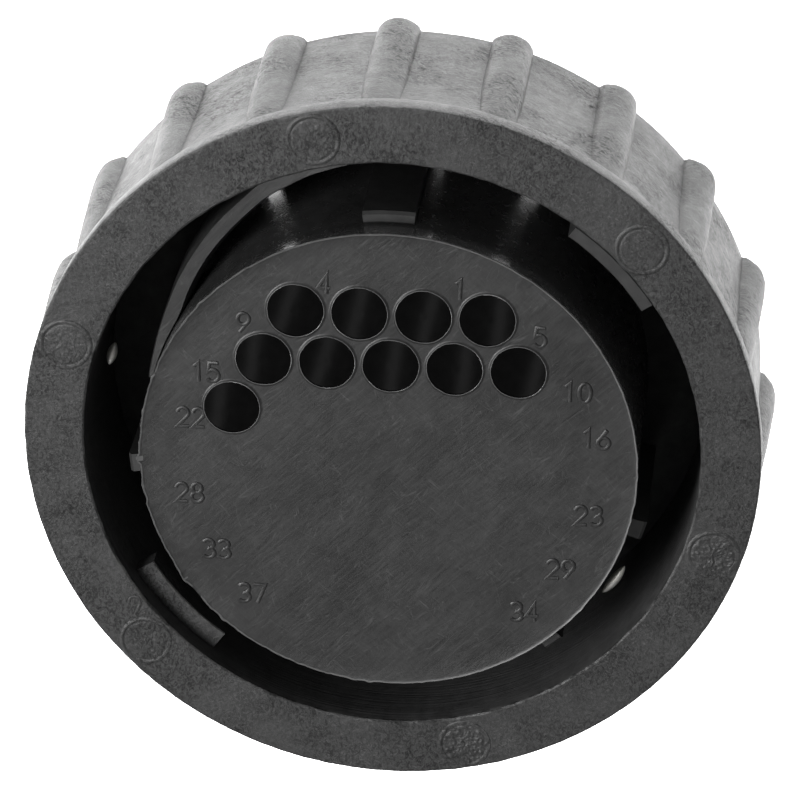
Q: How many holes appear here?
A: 10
